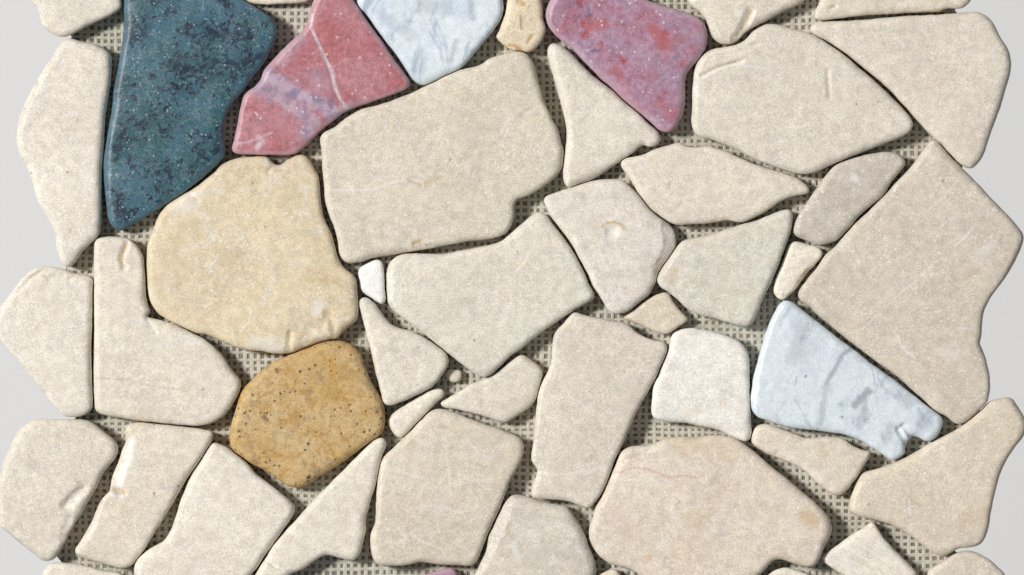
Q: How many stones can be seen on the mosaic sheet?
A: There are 49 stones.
